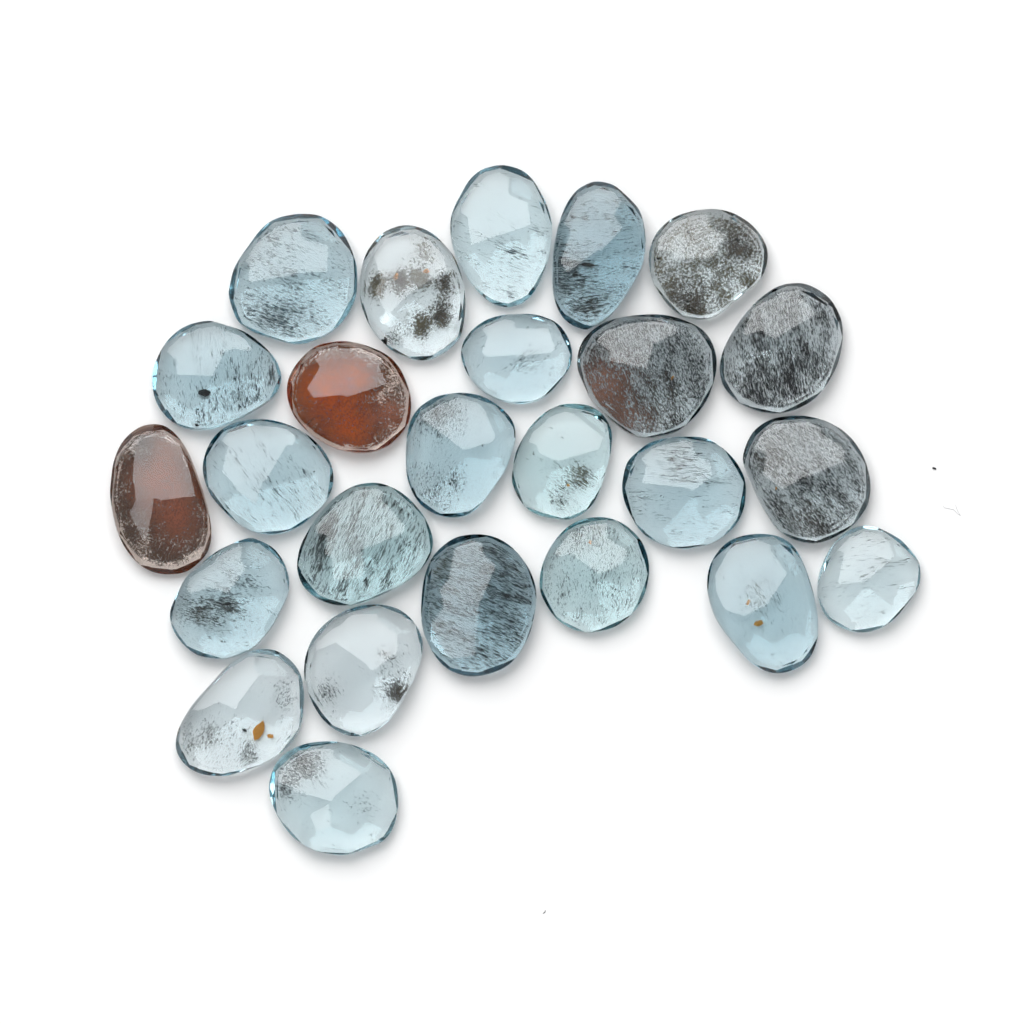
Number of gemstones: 25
